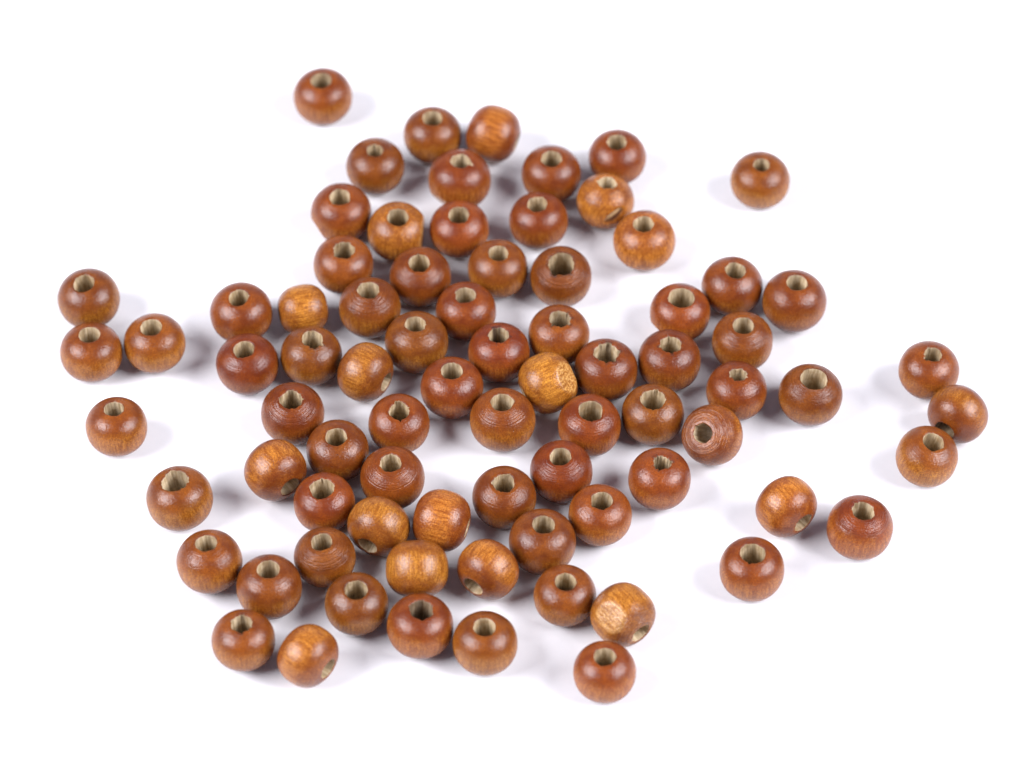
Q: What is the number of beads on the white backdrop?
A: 79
